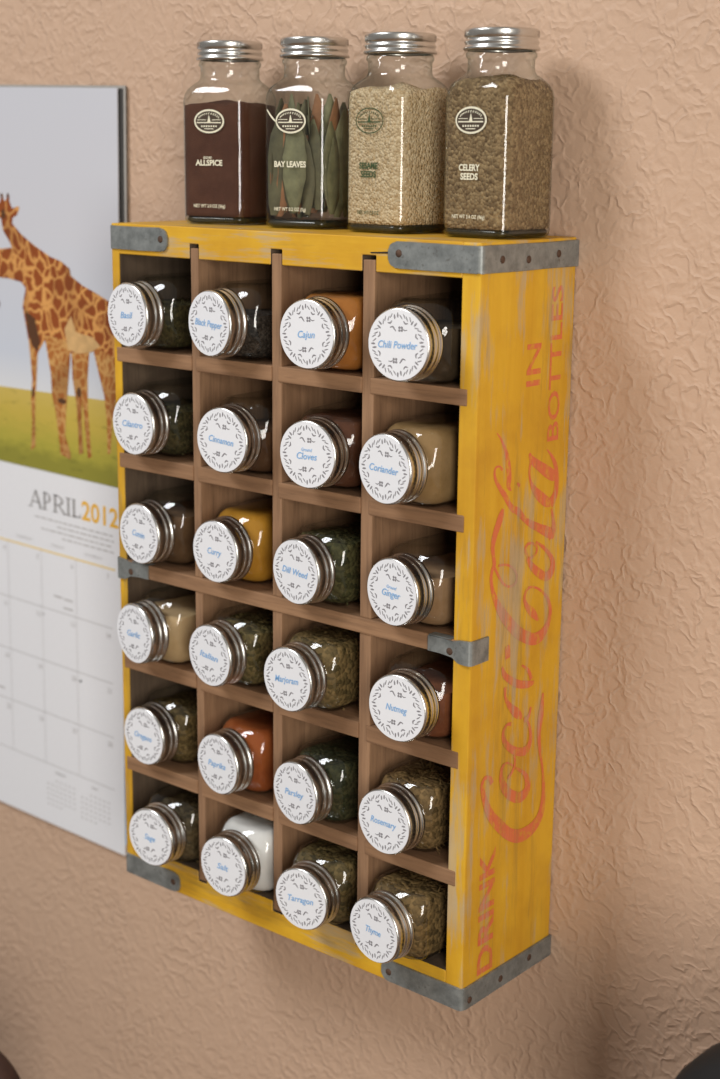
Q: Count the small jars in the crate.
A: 24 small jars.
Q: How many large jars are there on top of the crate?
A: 4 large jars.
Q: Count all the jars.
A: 28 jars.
